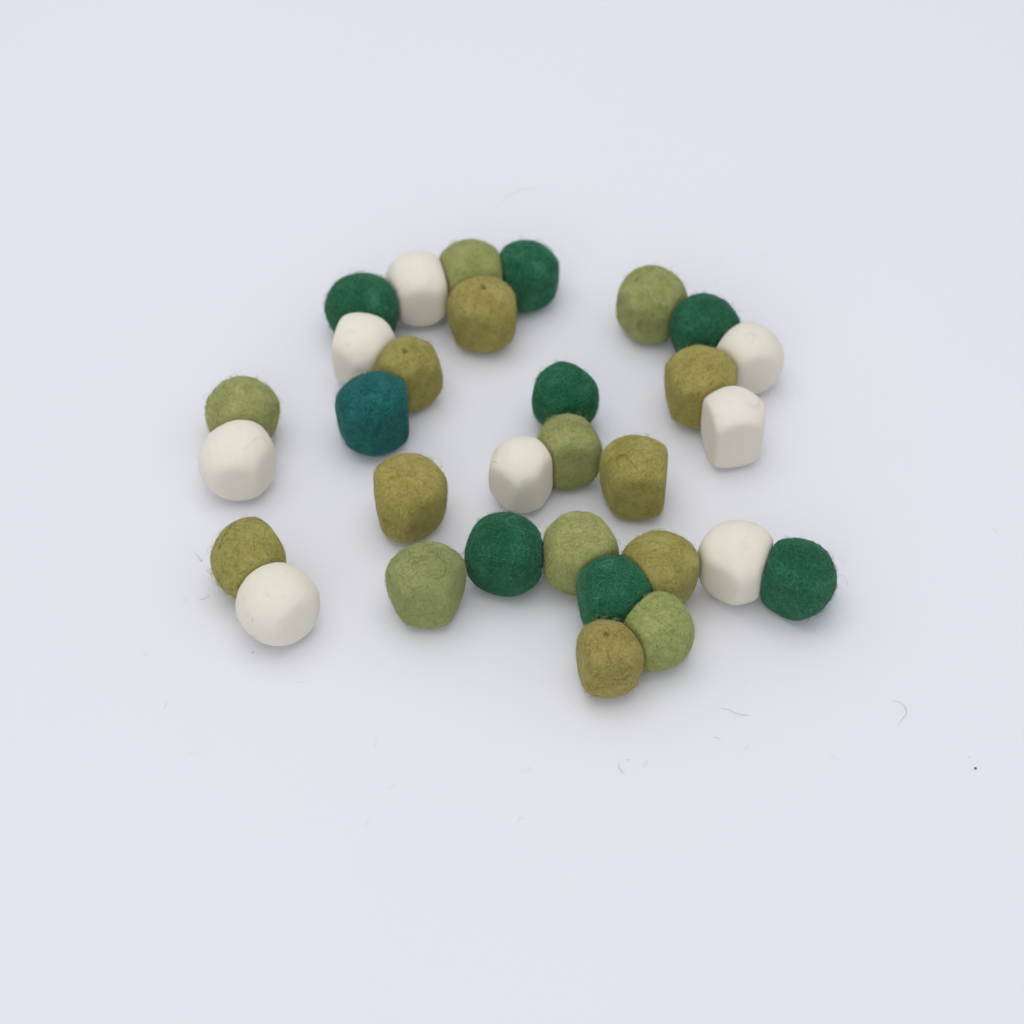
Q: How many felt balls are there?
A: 31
